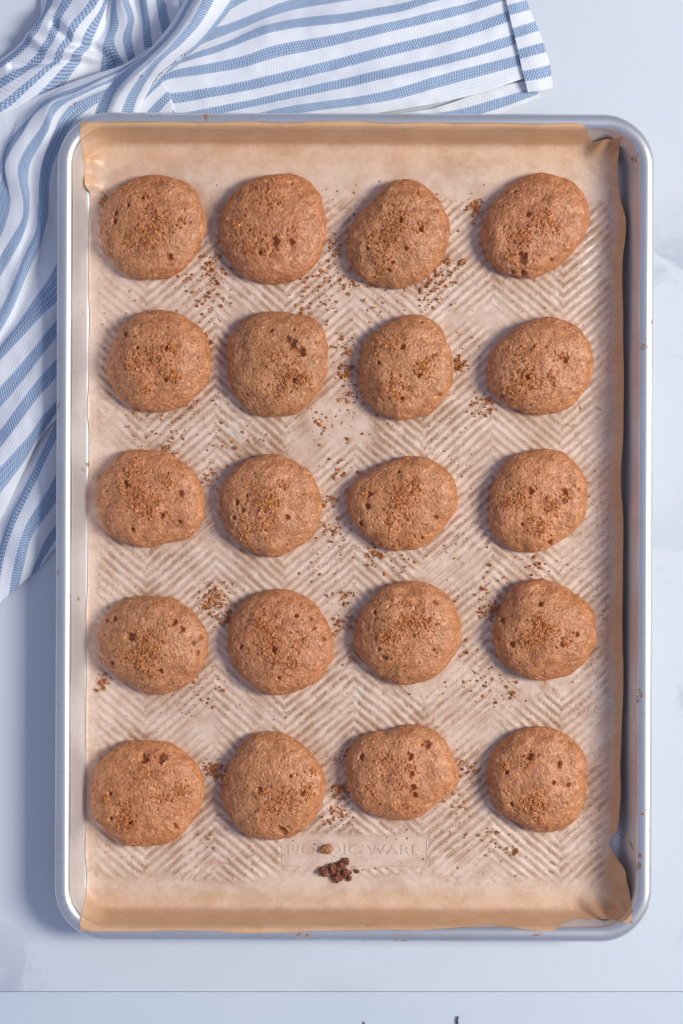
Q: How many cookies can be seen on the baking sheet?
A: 20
